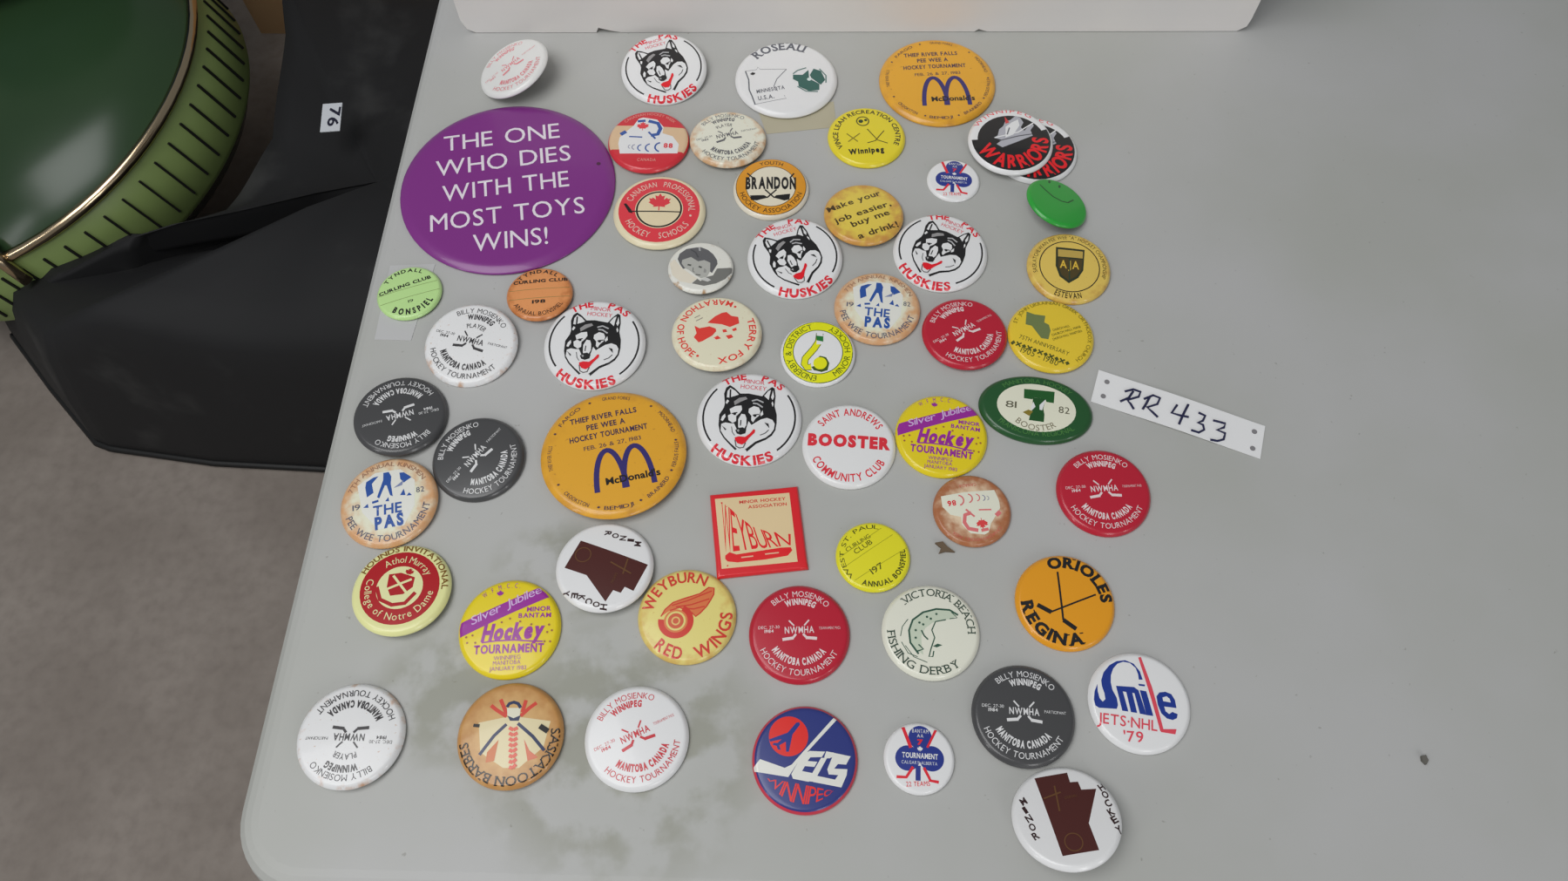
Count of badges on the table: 55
